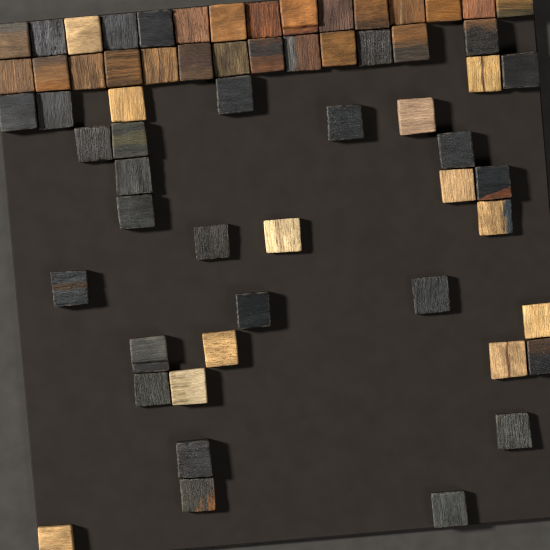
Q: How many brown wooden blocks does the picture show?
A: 22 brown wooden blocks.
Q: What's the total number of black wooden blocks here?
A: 27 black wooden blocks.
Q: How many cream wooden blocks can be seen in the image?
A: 12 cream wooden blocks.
